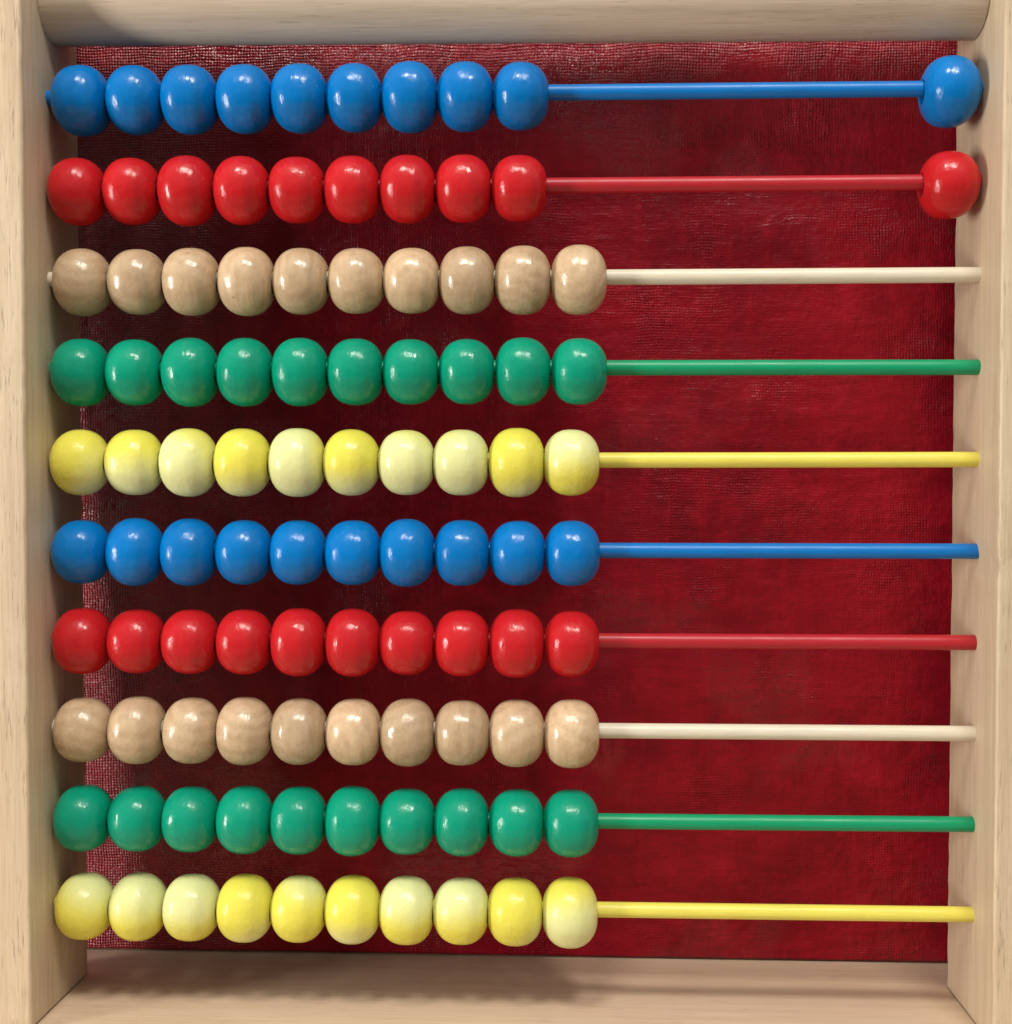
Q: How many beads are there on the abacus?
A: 100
